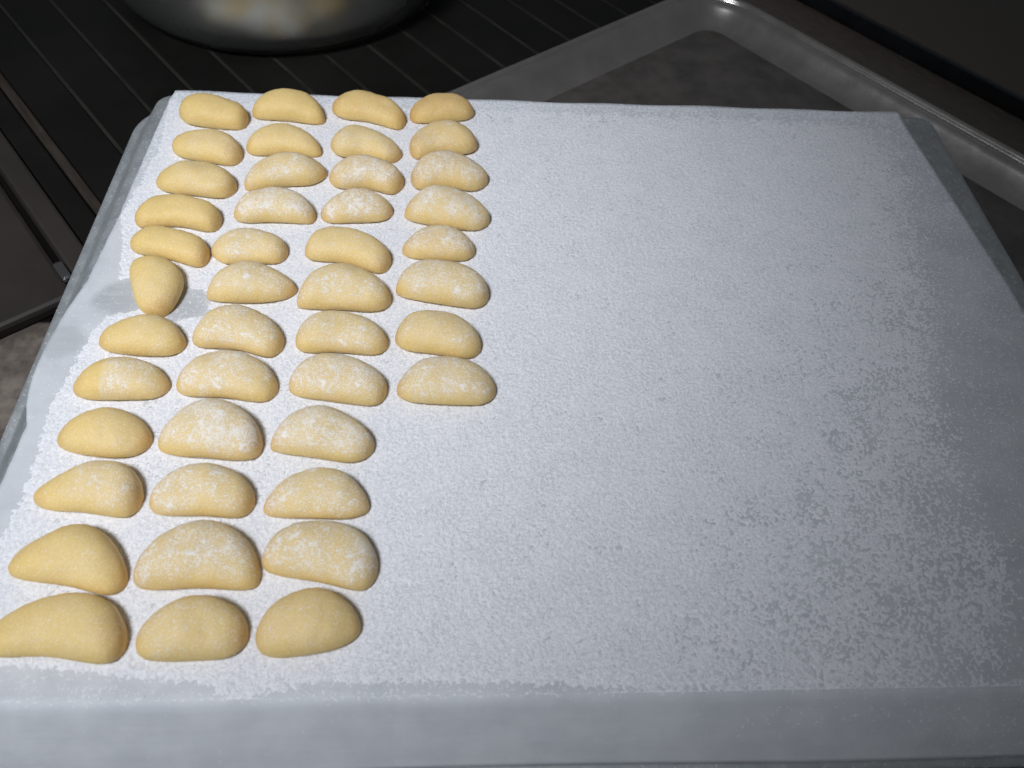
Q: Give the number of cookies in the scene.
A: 44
